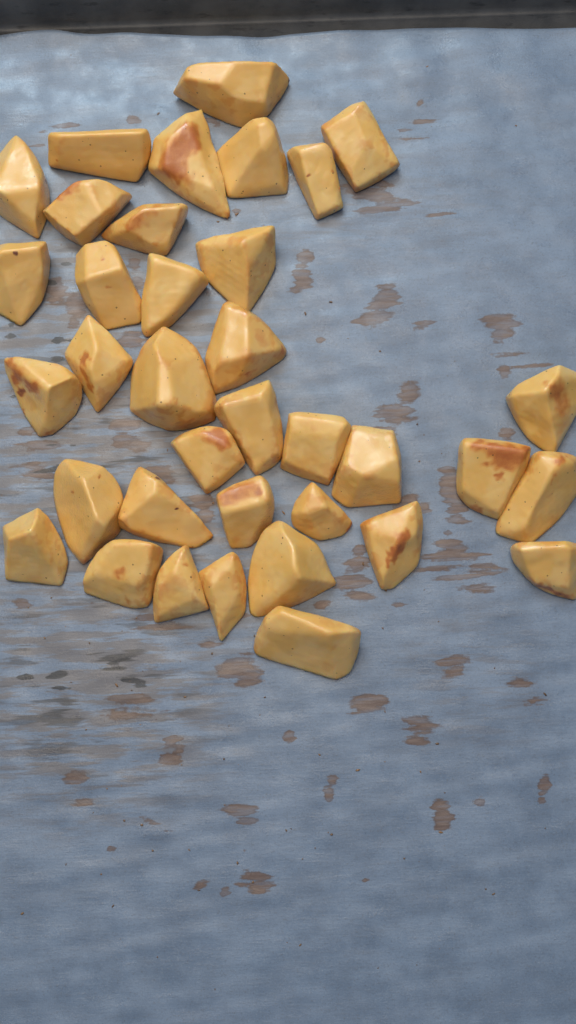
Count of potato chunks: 36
